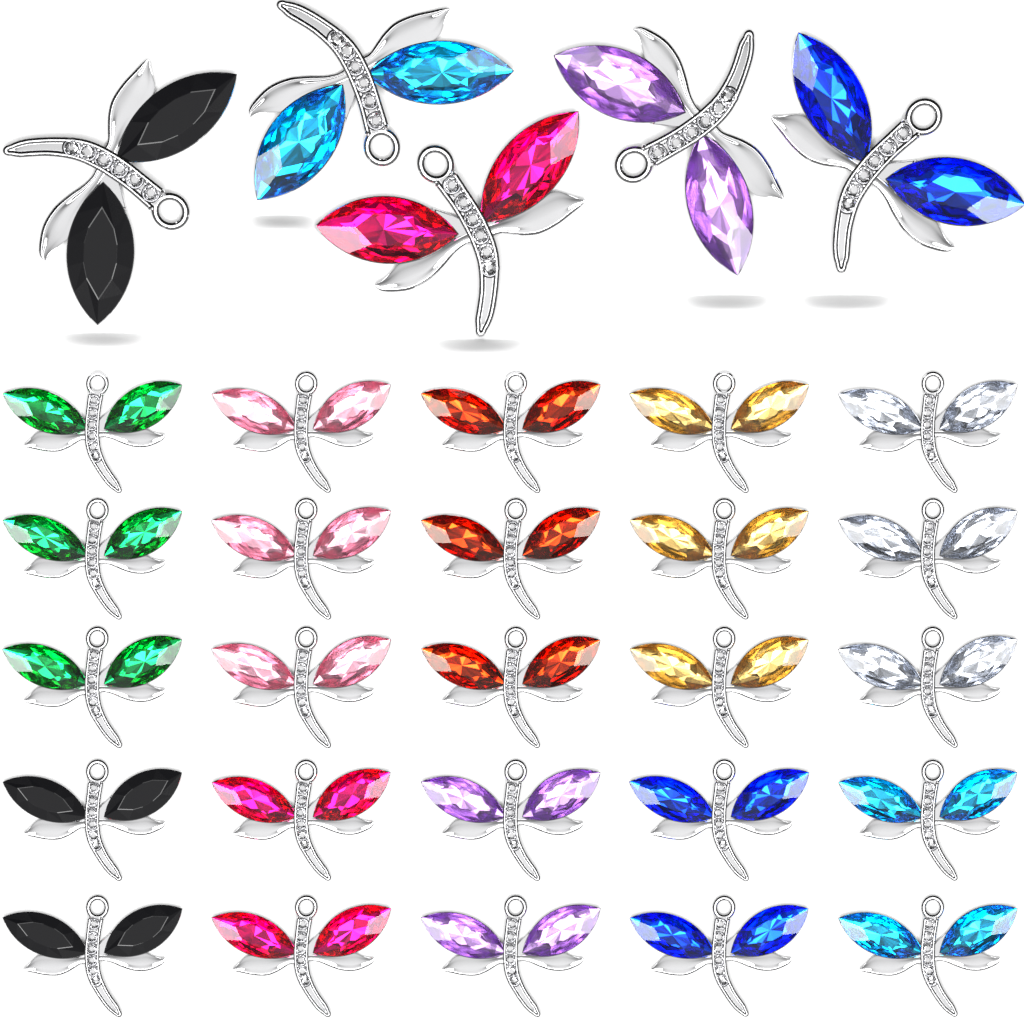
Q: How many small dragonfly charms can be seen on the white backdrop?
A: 25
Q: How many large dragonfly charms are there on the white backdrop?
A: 5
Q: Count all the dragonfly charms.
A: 30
